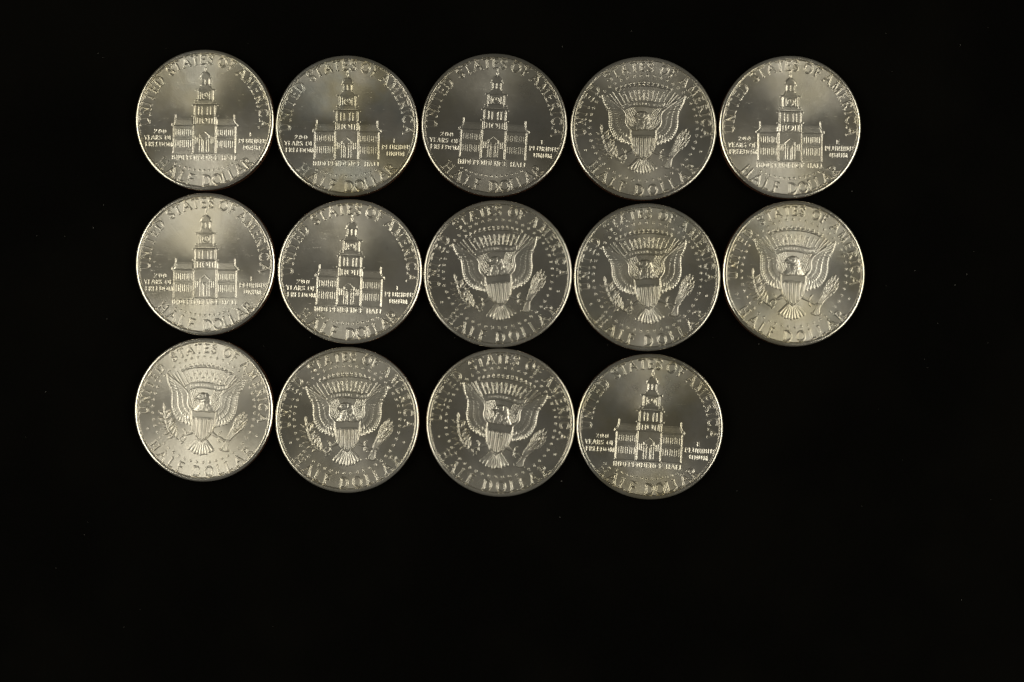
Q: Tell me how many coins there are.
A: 14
